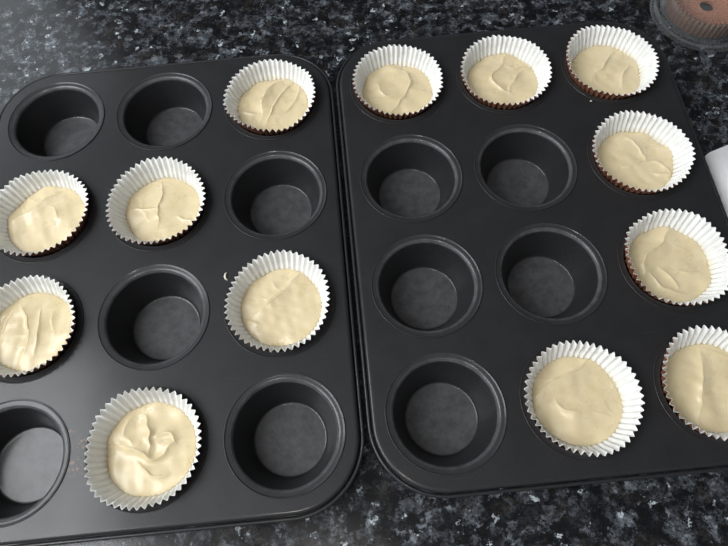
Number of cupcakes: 13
